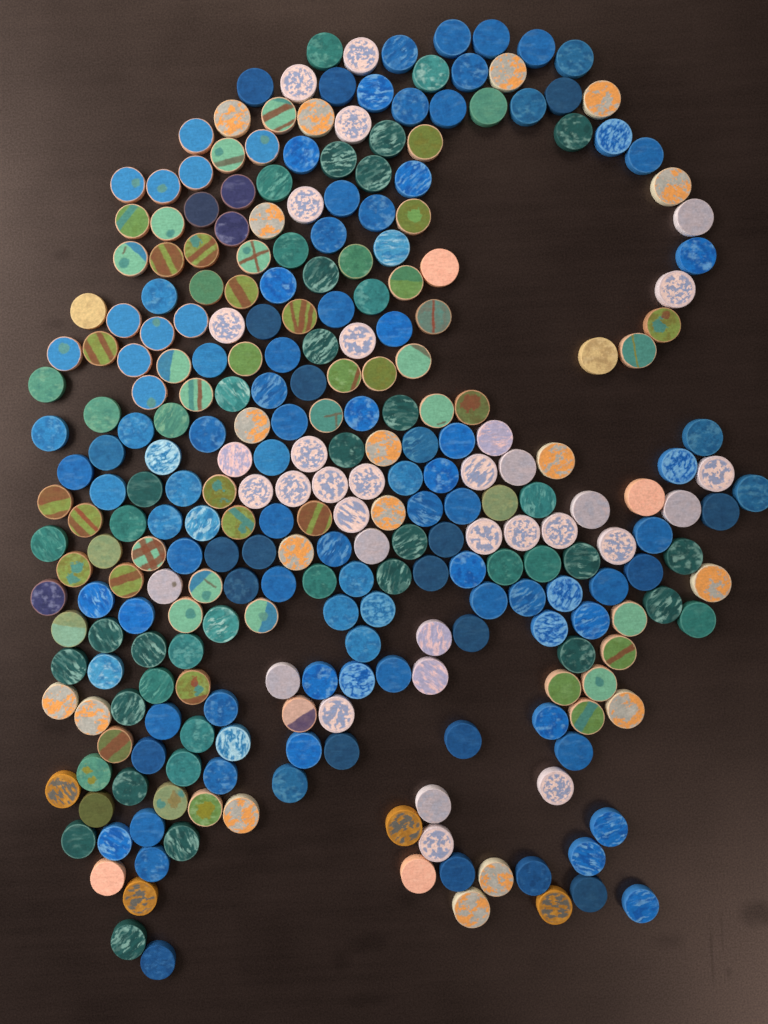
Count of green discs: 98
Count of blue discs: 119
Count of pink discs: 39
